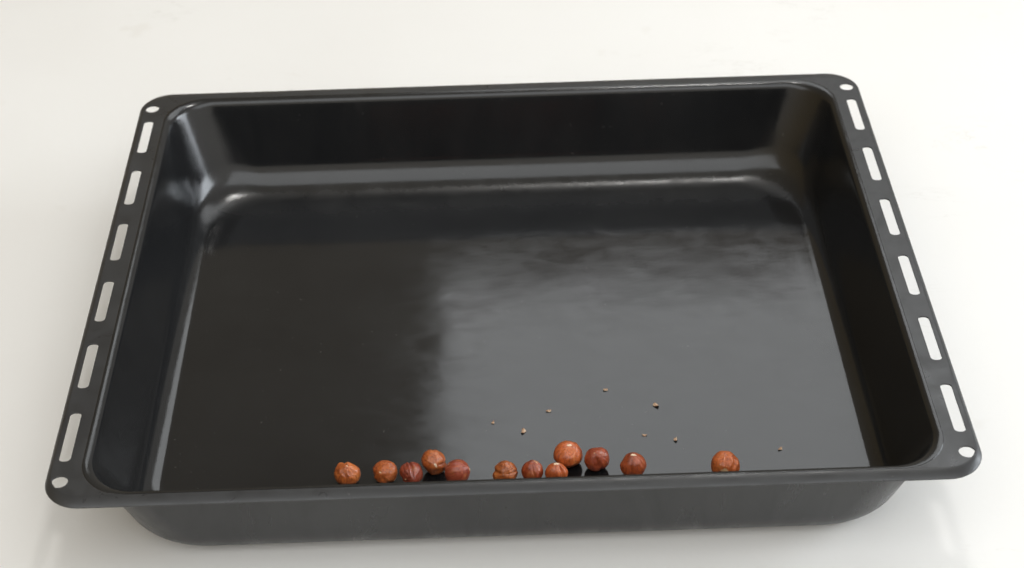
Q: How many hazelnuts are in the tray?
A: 12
